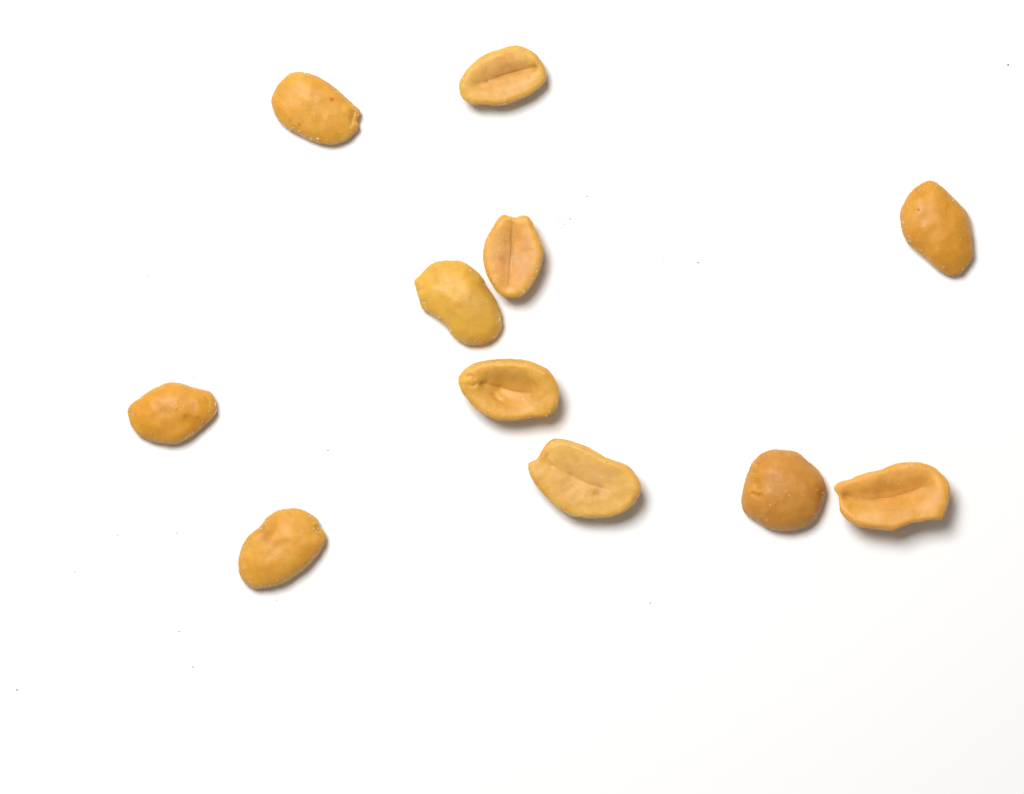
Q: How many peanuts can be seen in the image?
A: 11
